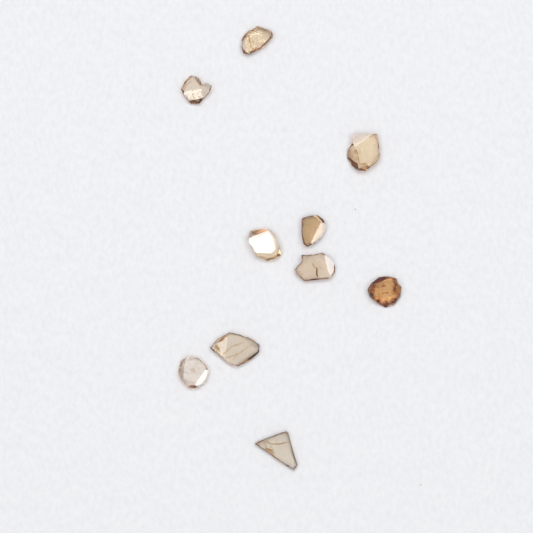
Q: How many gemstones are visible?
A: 10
